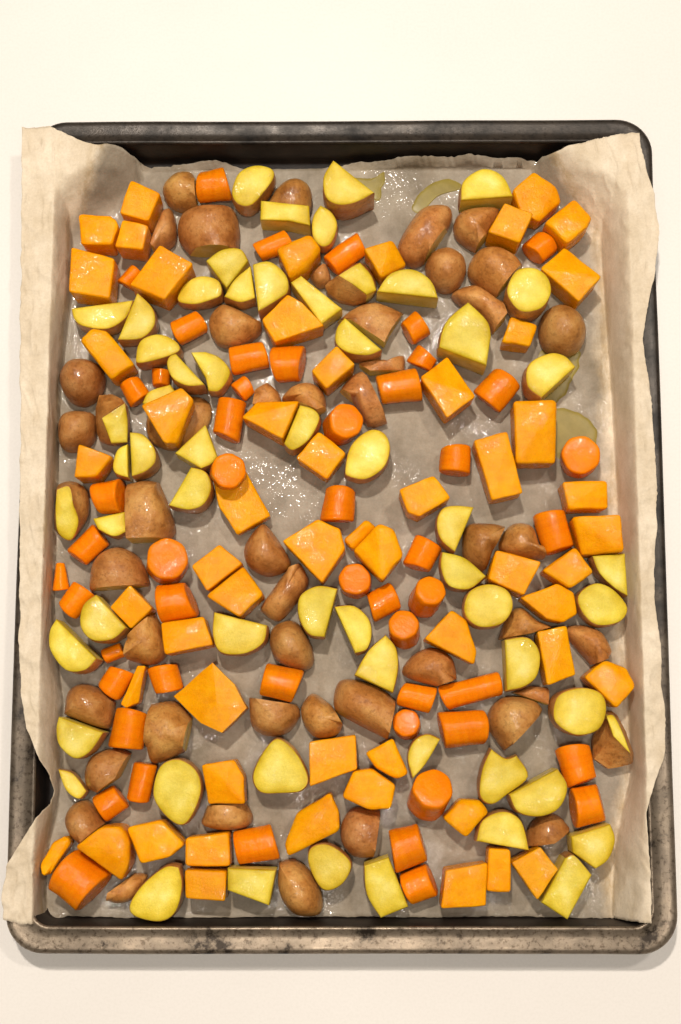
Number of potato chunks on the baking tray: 104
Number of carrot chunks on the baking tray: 51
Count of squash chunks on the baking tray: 55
